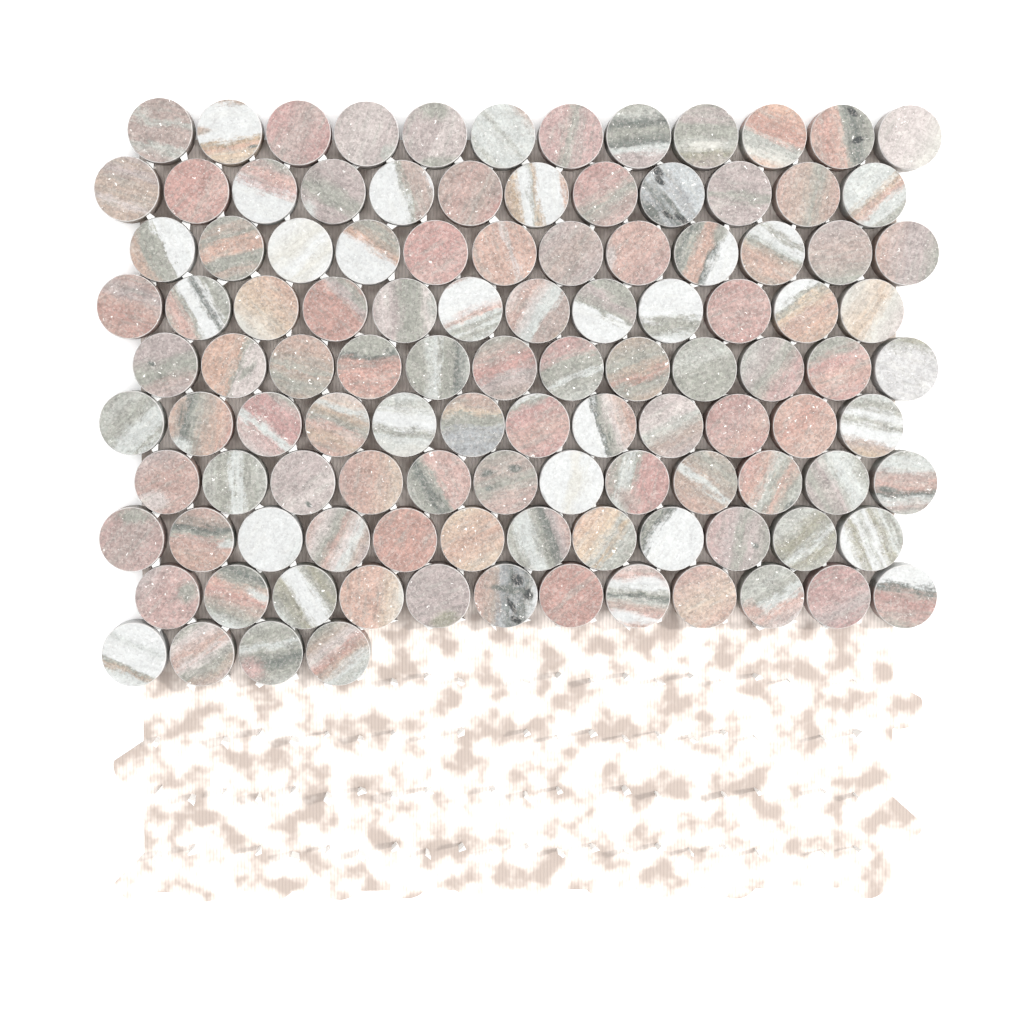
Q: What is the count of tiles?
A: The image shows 112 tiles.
